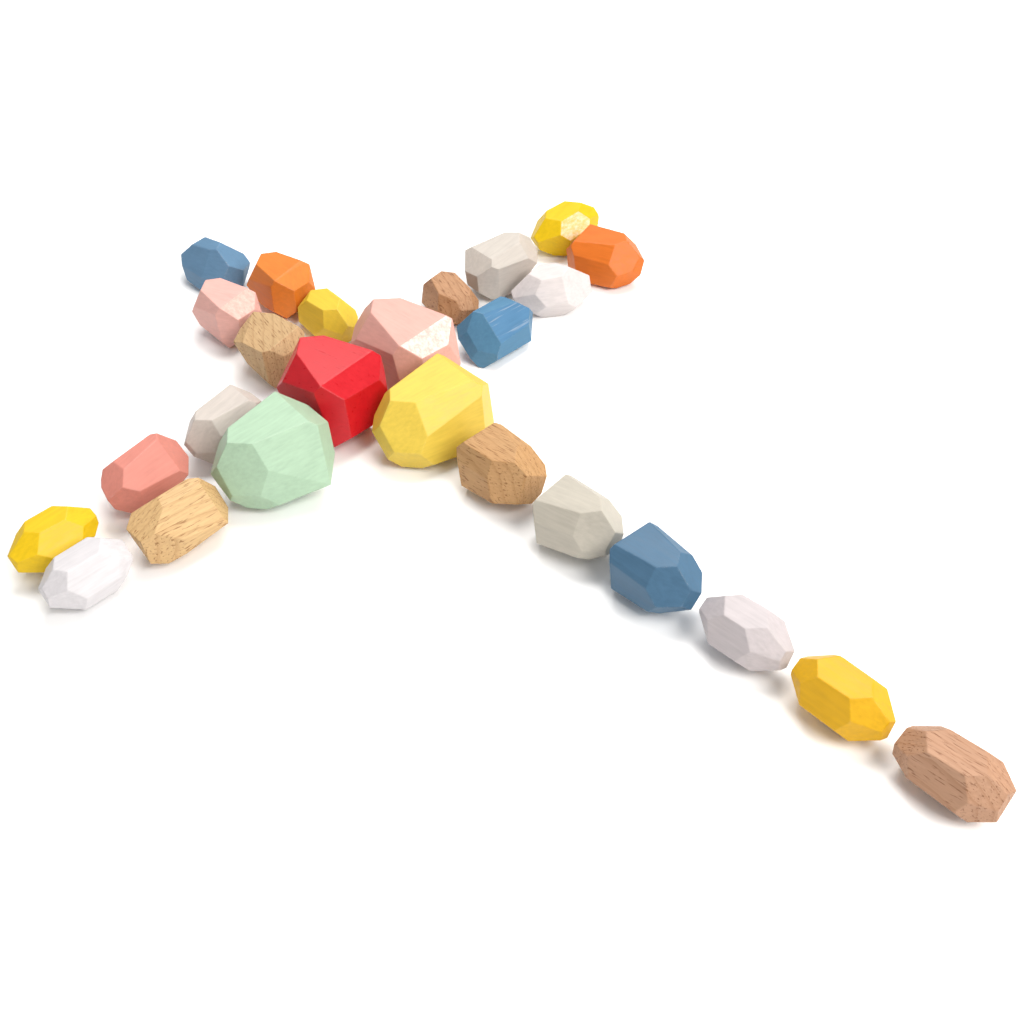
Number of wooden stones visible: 26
